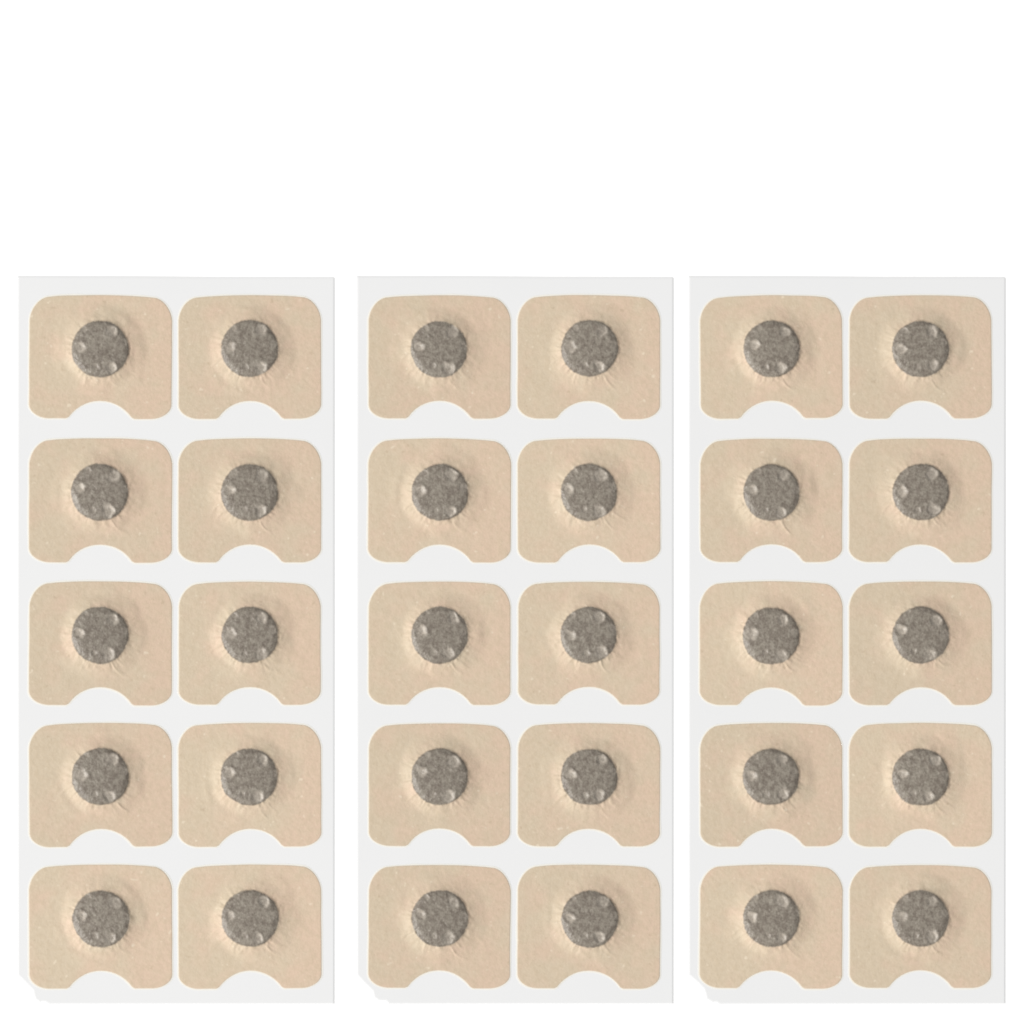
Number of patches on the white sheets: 30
